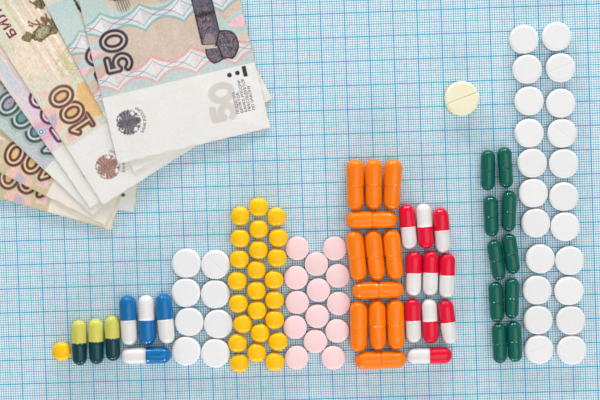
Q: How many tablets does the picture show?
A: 70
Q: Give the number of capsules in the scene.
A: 39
